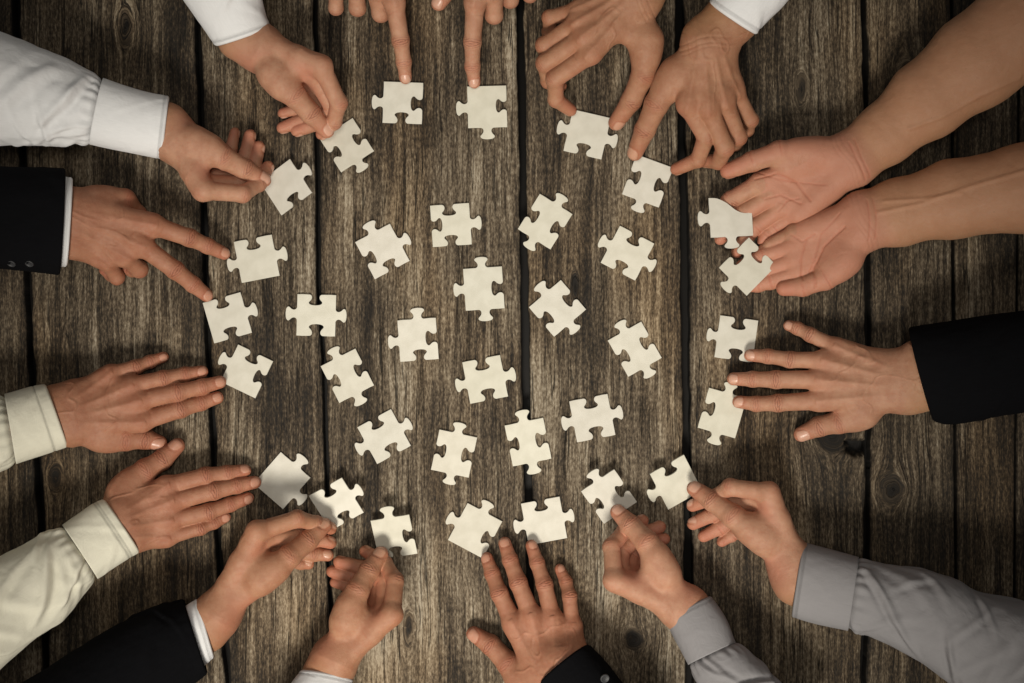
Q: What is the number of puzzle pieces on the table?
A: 35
